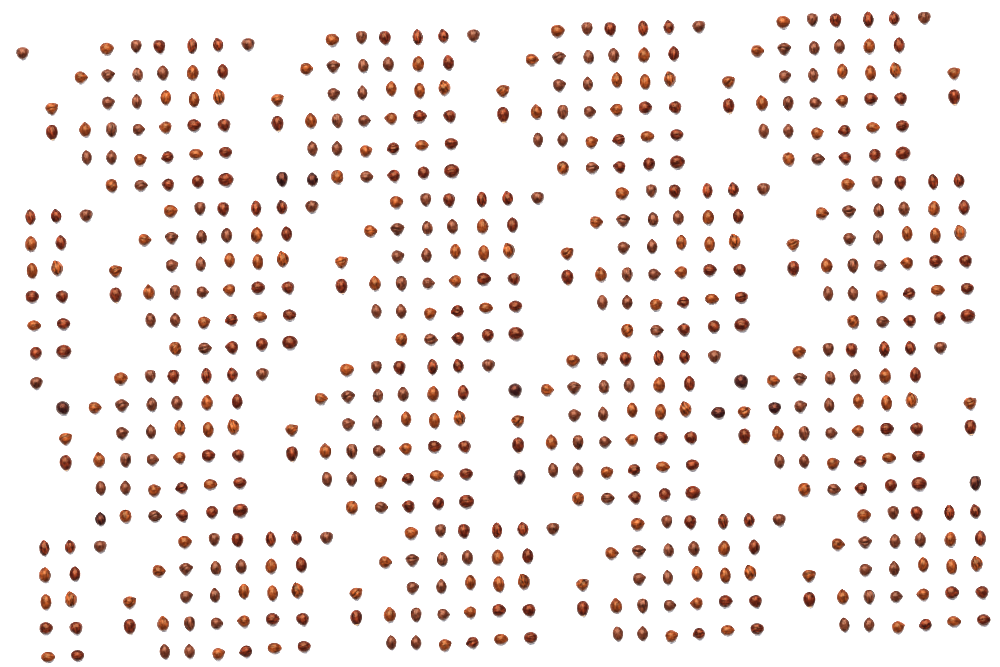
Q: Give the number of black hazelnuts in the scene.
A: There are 10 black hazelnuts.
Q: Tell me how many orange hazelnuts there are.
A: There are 198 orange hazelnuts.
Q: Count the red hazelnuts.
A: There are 196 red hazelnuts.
